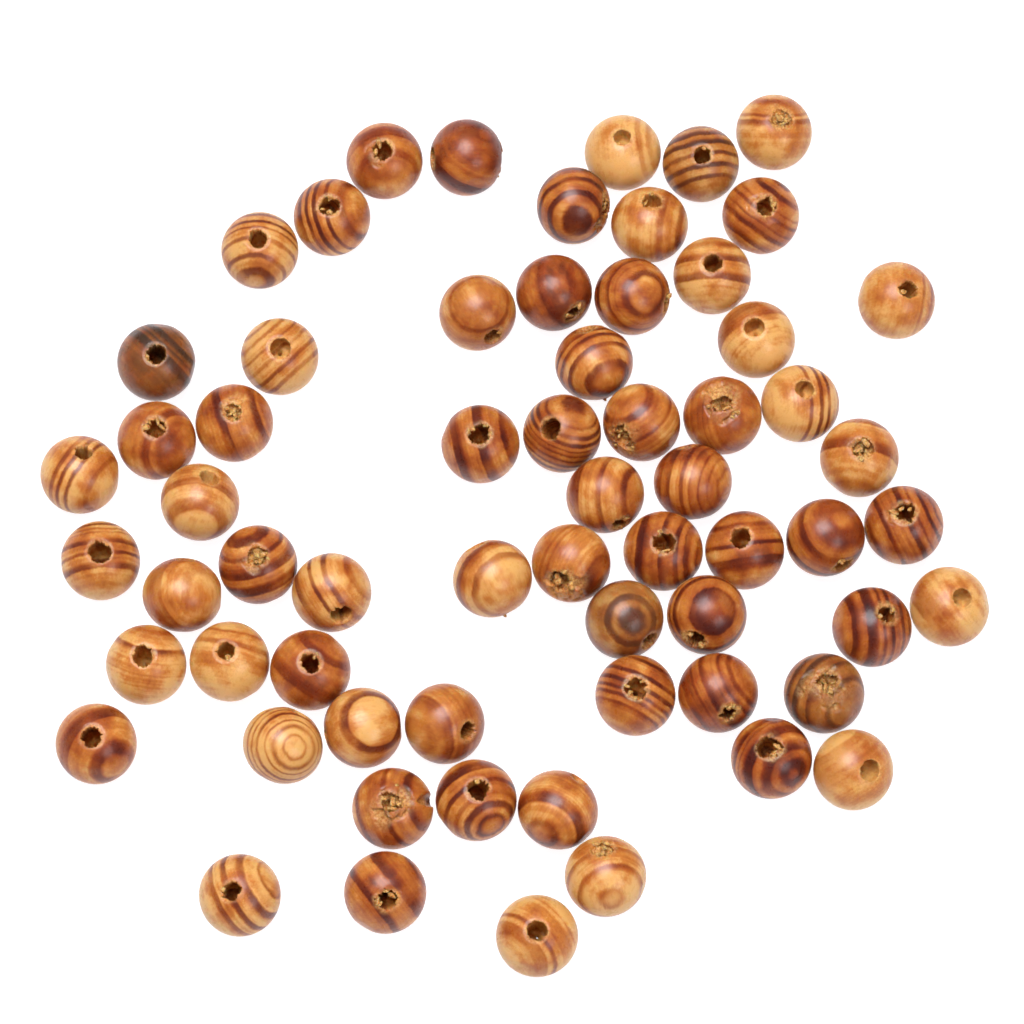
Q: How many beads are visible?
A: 64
